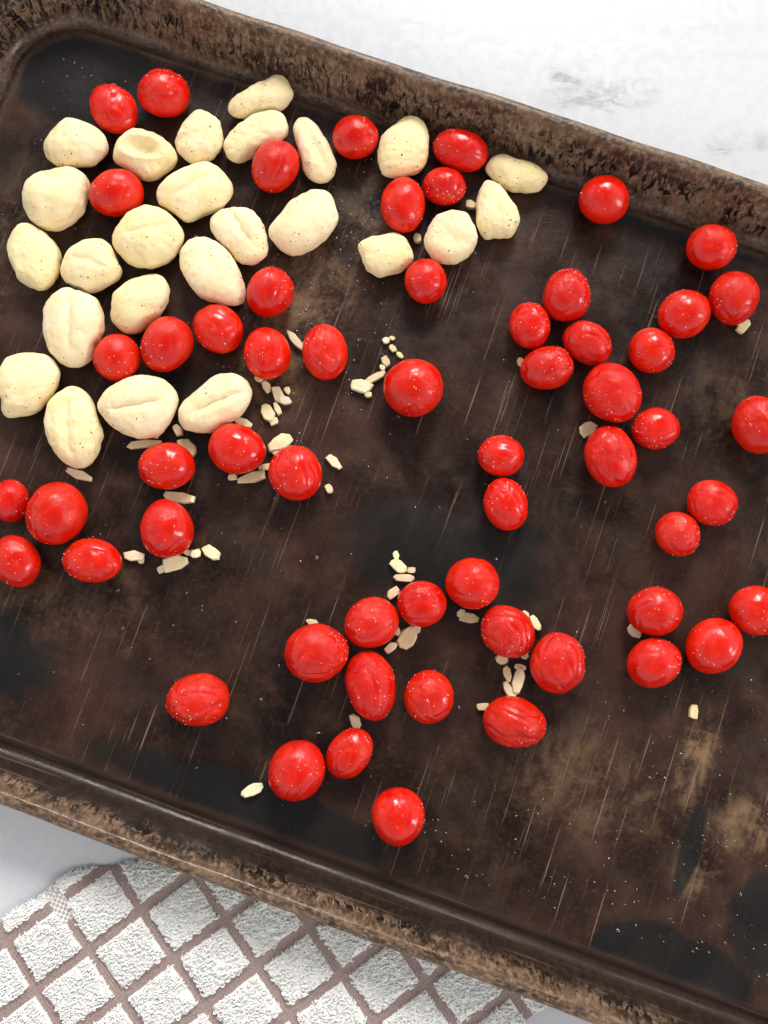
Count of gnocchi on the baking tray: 25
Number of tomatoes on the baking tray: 58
